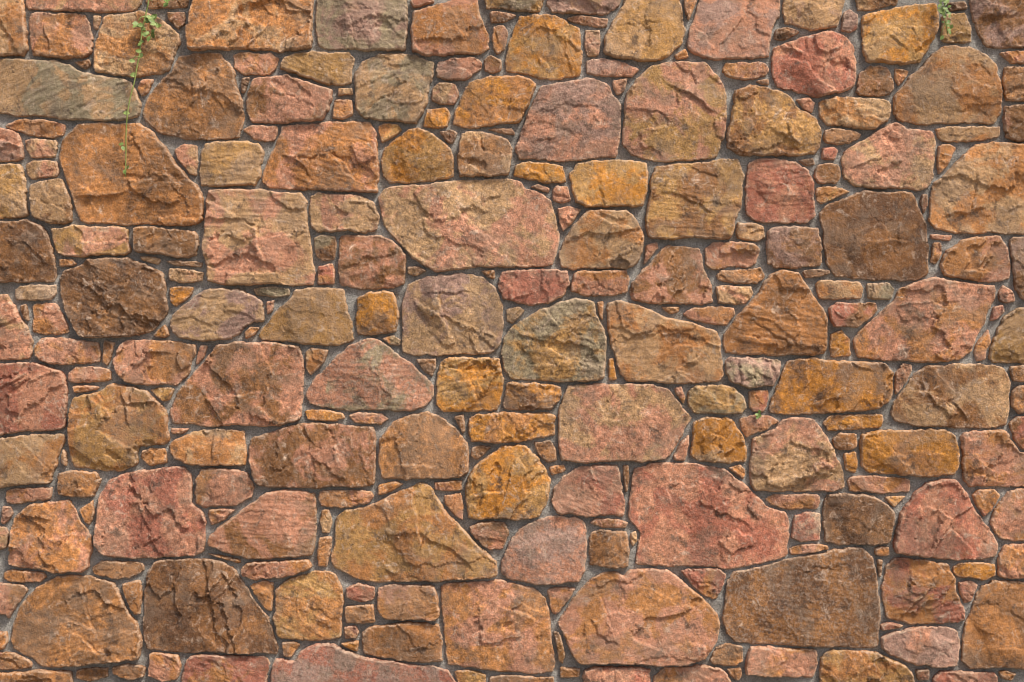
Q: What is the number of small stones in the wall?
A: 170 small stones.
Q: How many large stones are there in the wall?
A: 125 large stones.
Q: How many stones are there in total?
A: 295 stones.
